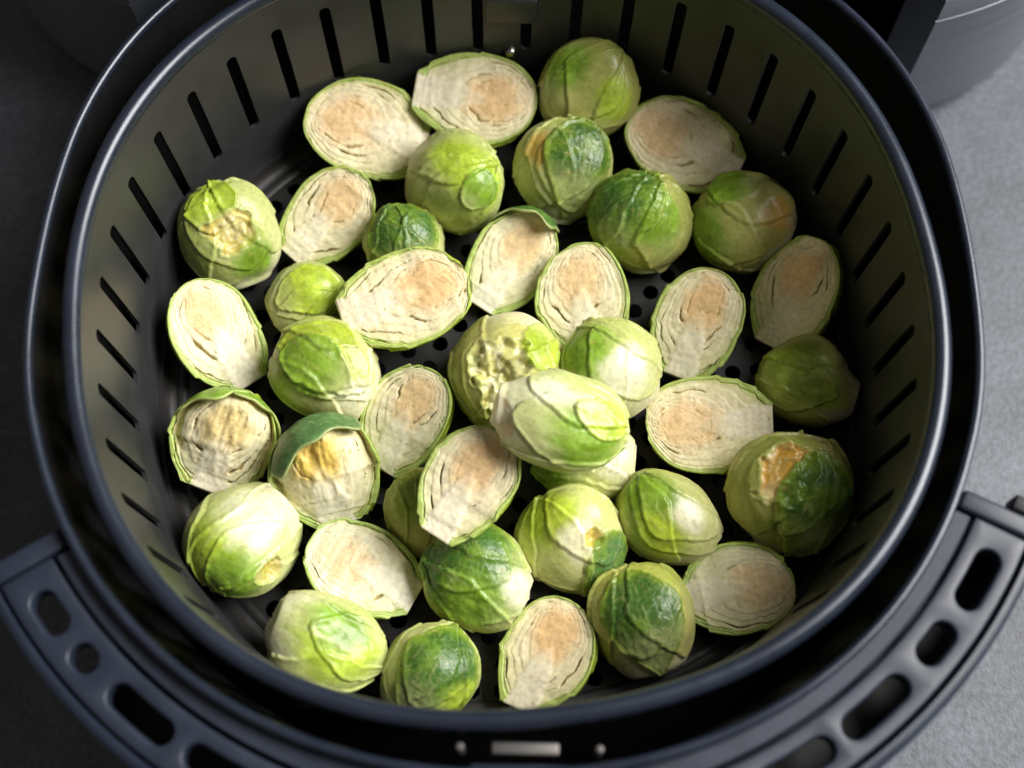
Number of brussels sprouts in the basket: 41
